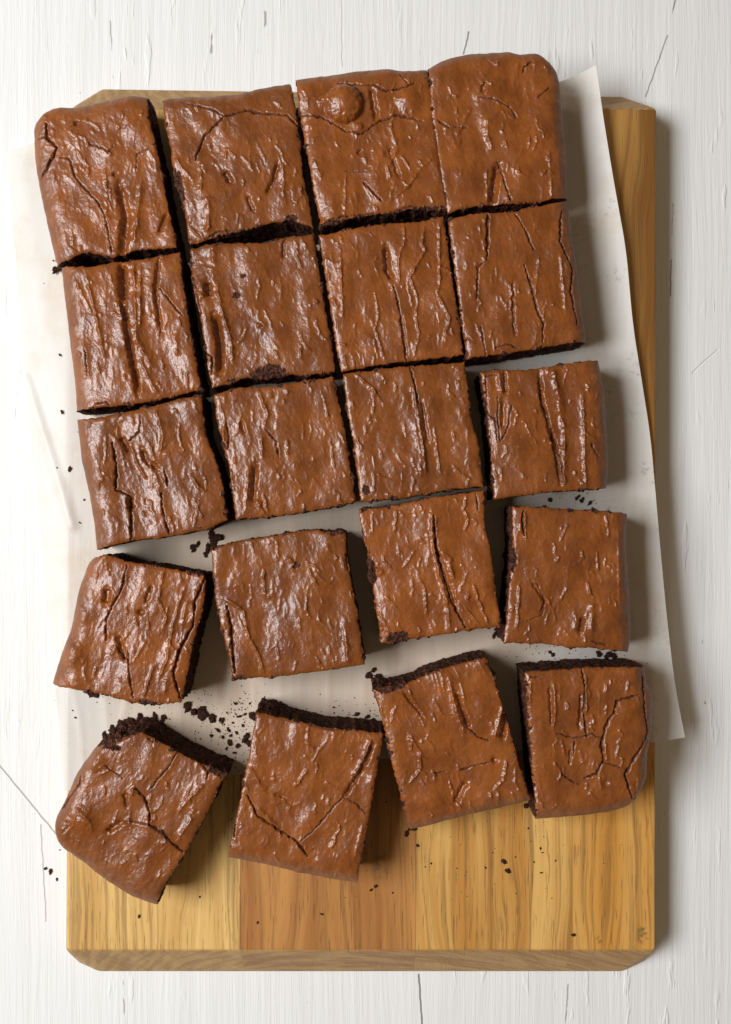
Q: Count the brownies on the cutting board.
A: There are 20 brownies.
